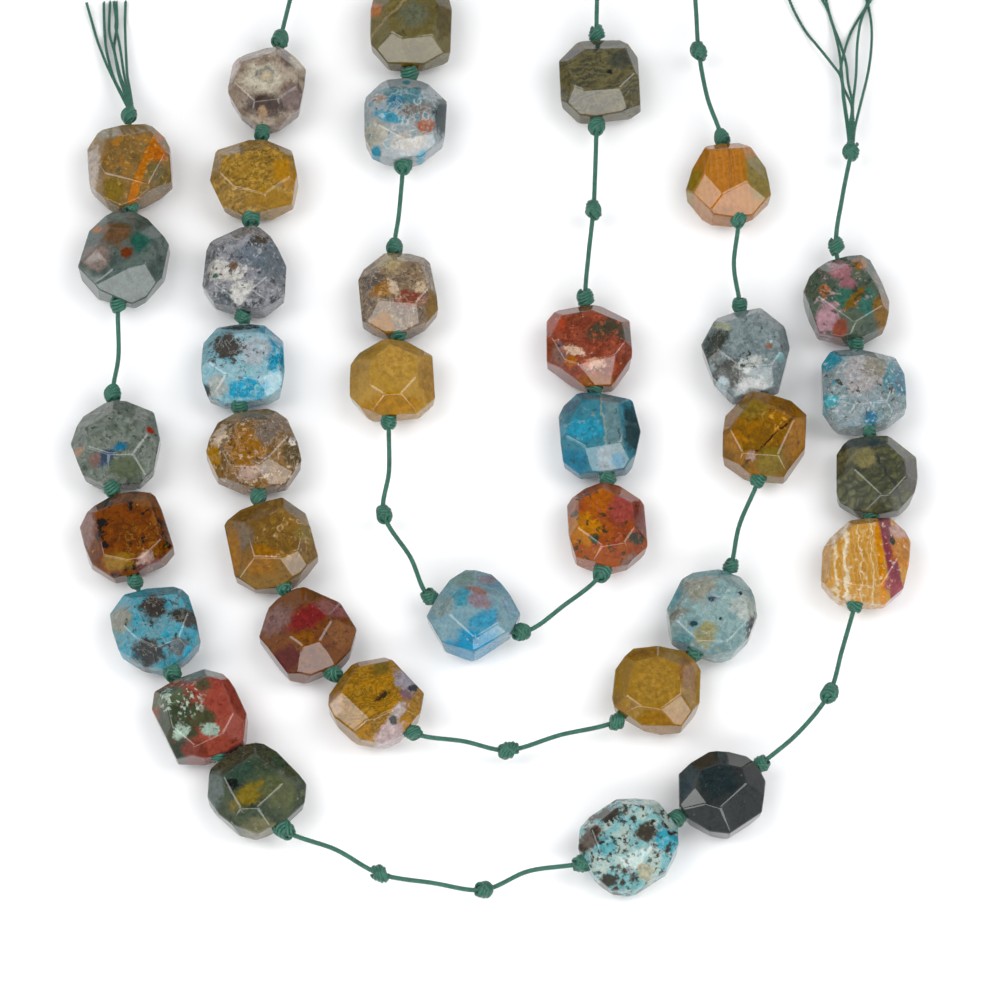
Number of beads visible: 35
